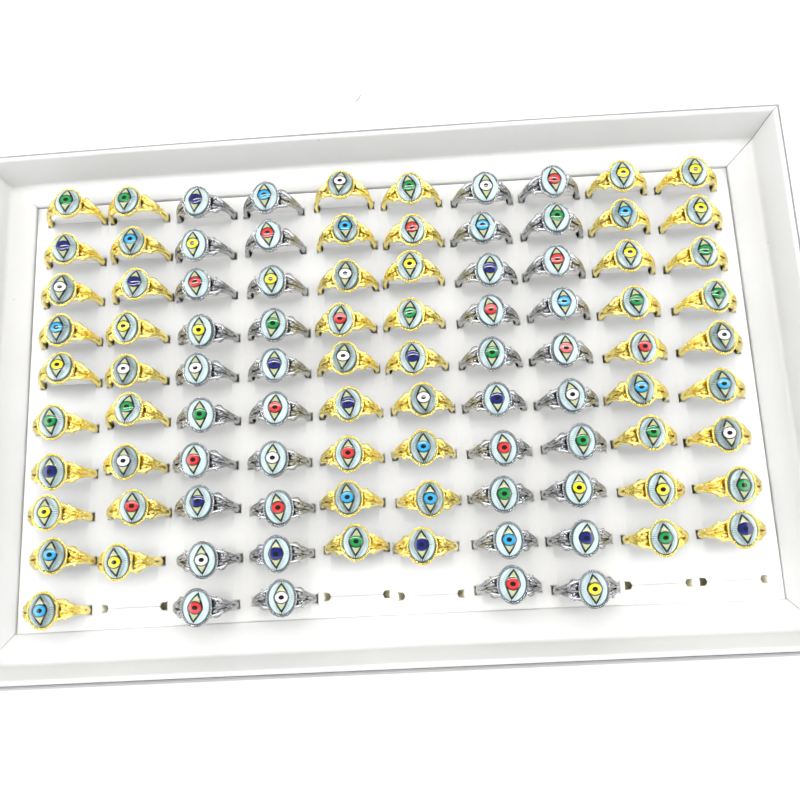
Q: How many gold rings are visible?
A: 55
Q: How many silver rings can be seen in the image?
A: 40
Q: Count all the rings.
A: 95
